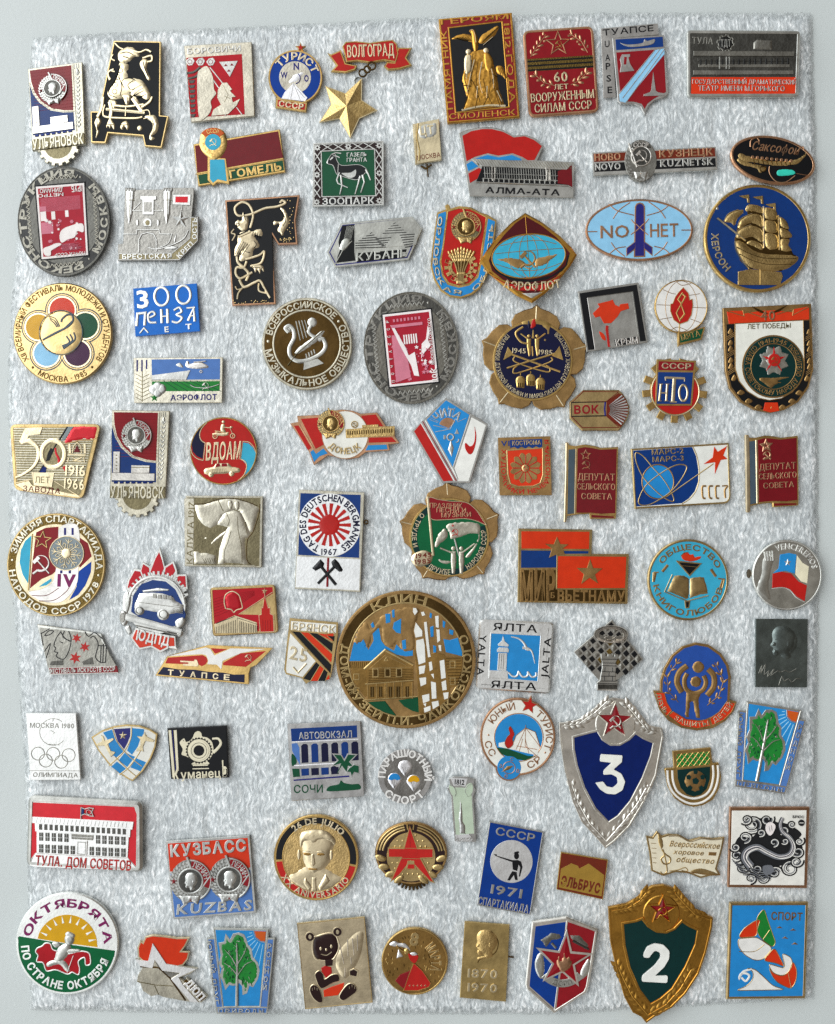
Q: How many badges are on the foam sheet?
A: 87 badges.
